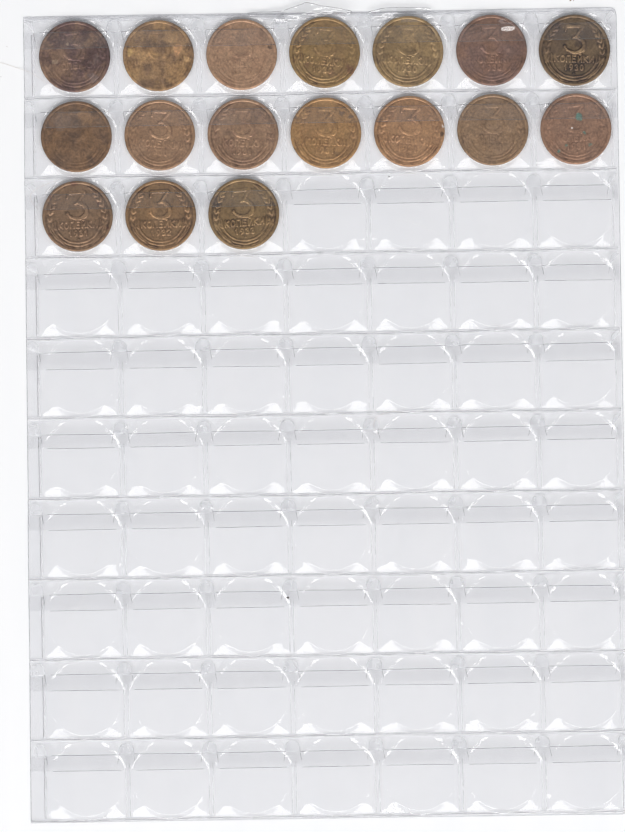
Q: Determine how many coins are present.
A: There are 17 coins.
